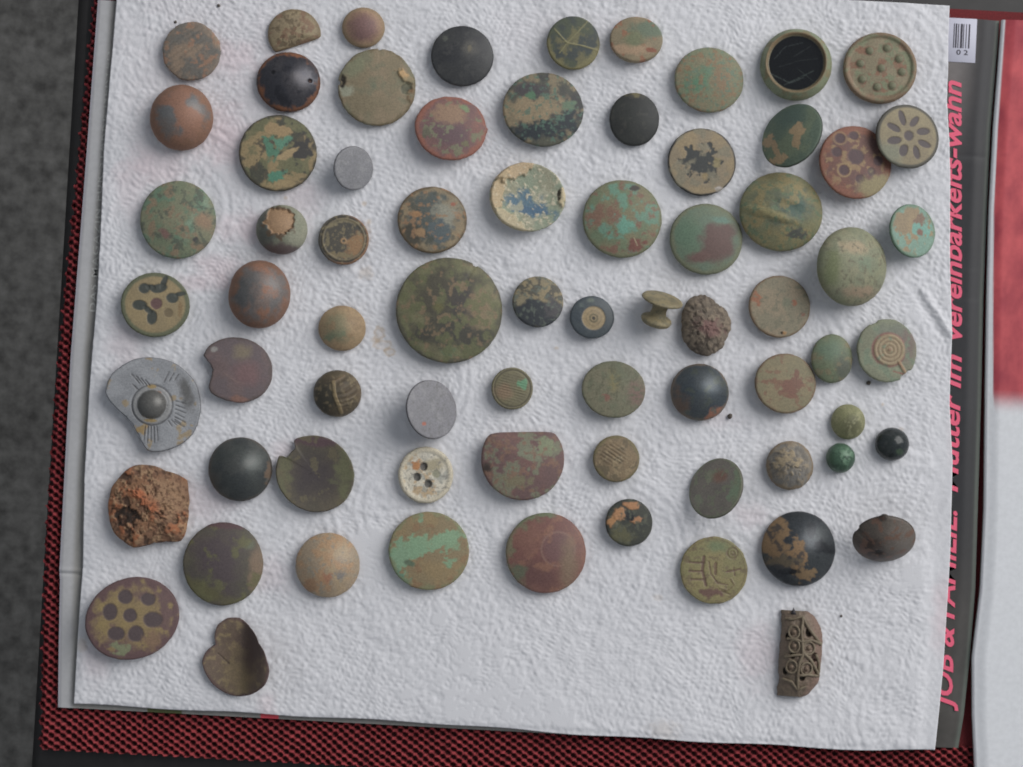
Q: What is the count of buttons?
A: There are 71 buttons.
